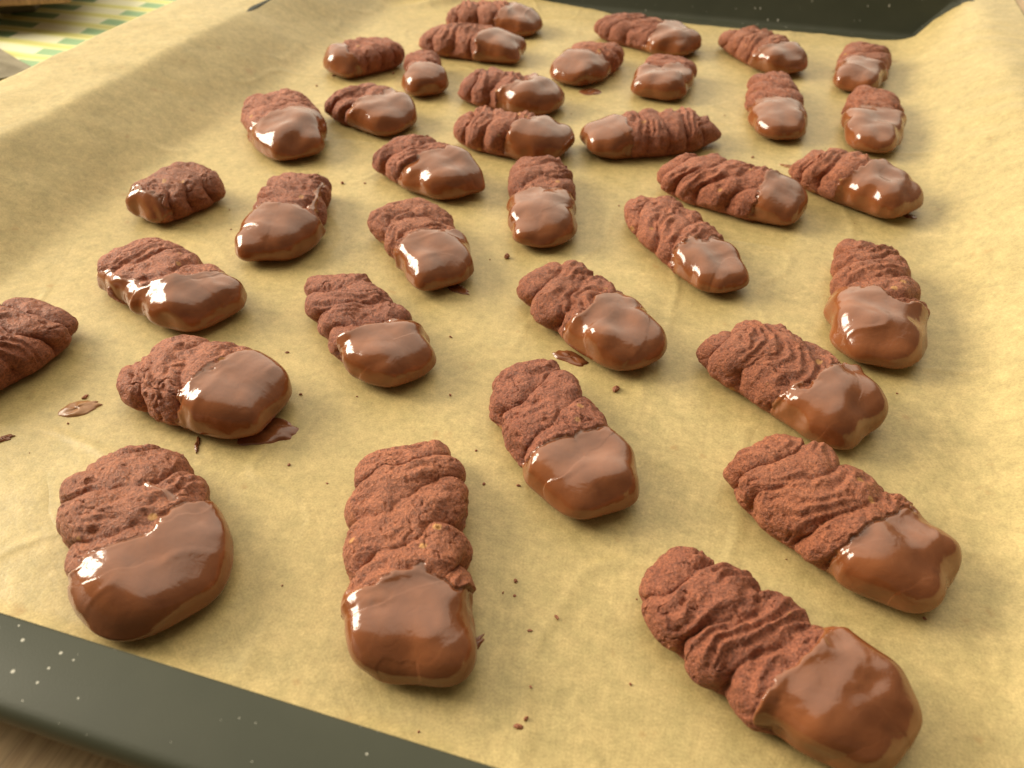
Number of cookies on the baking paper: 36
